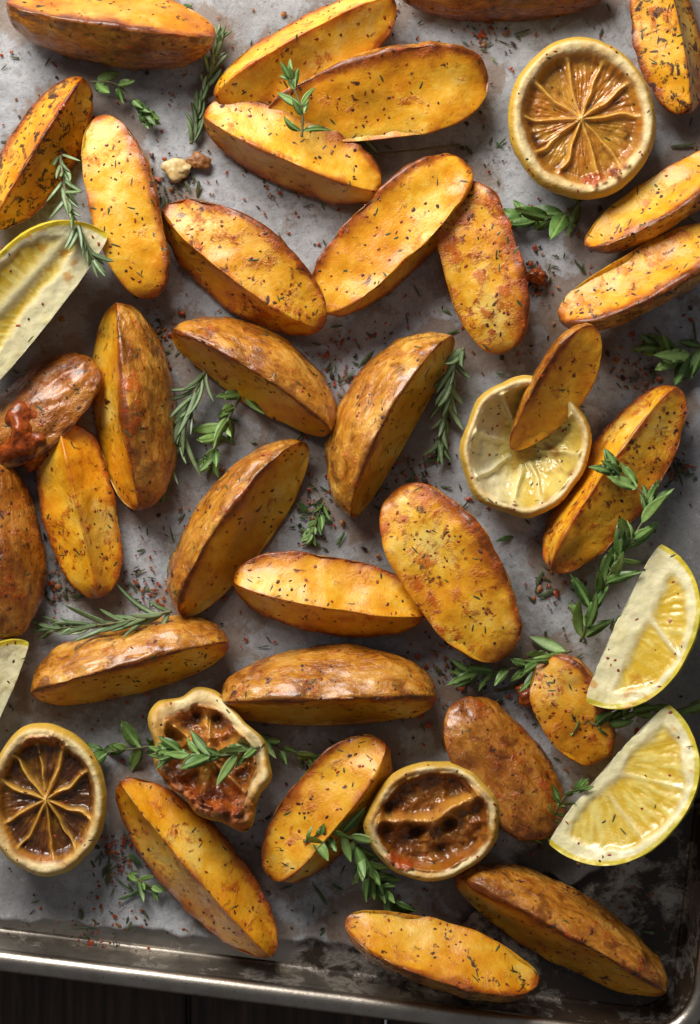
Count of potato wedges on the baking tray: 32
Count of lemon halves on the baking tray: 5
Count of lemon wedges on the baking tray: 4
